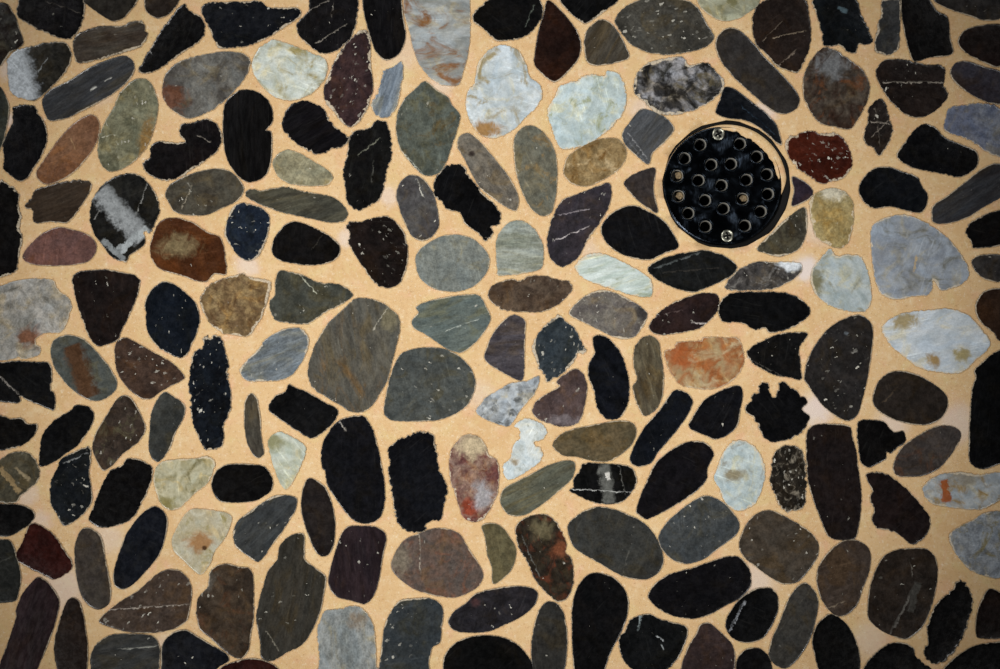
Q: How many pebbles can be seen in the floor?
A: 186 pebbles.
